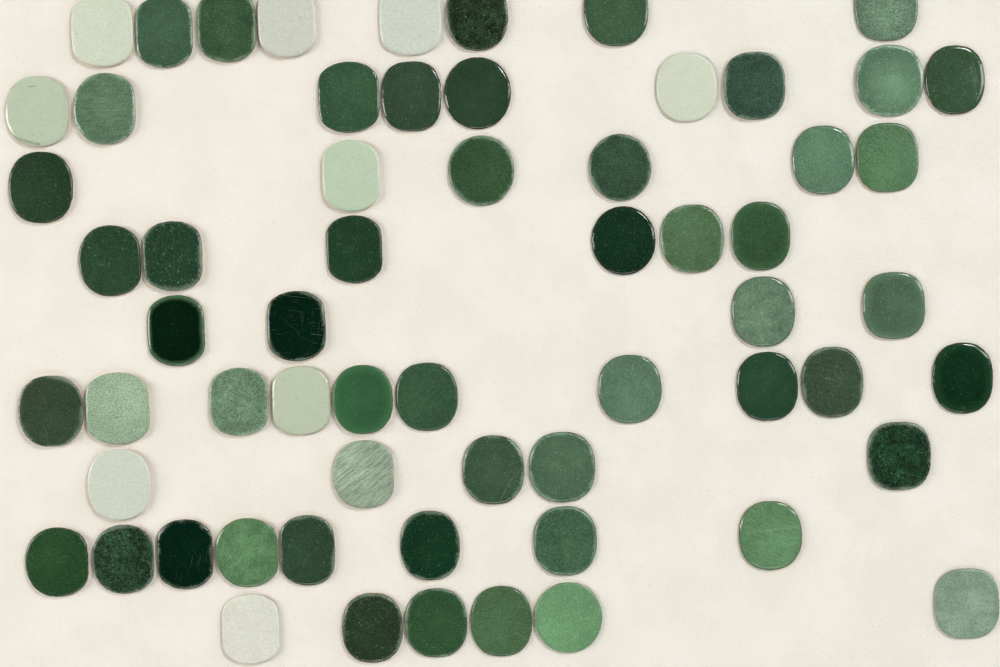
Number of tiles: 62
